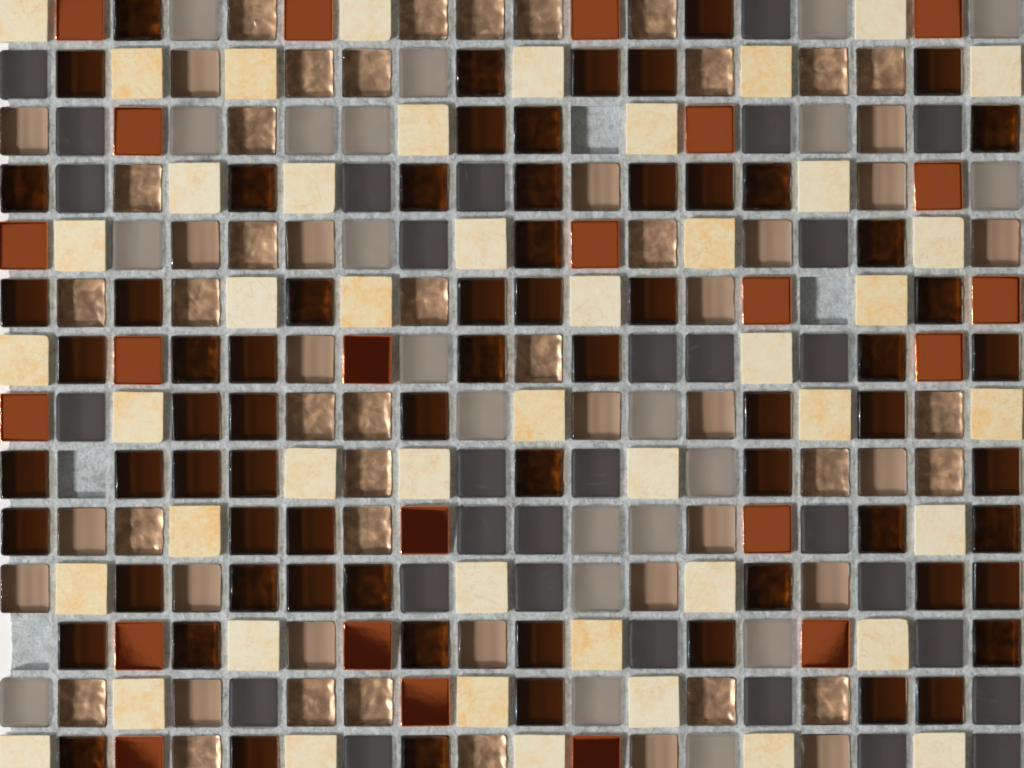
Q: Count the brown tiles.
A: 127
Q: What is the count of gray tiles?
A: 52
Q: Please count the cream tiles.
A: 46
